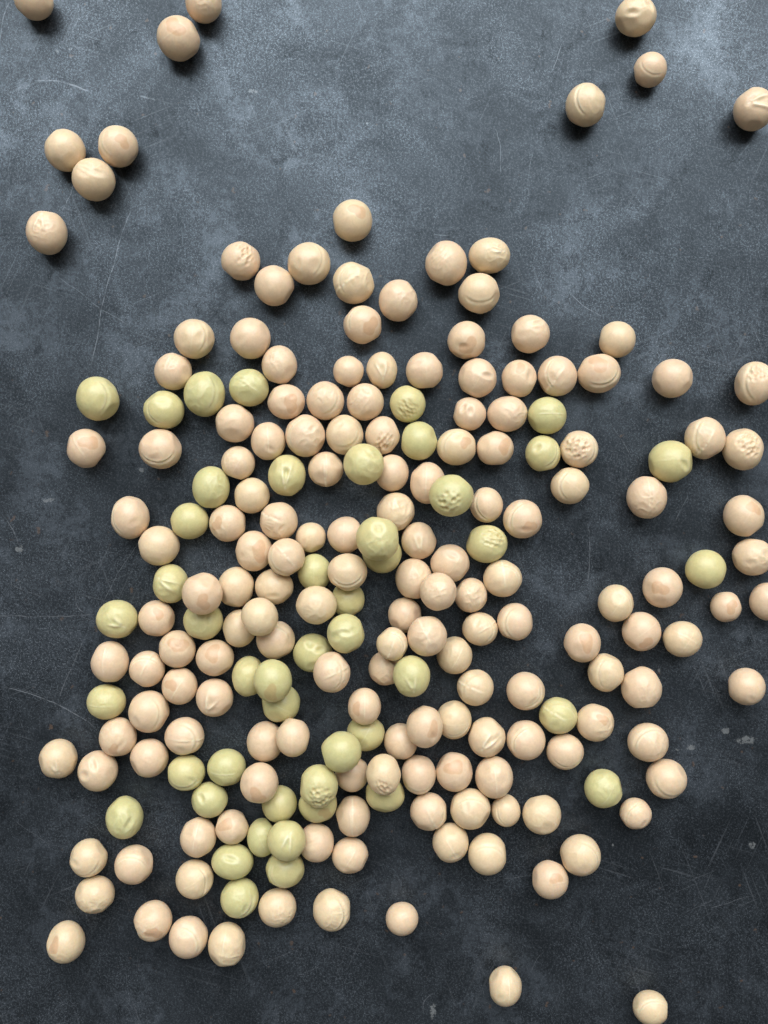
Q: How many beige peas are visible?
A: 166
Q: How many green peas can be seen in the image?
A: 47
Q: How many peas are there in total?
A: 213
